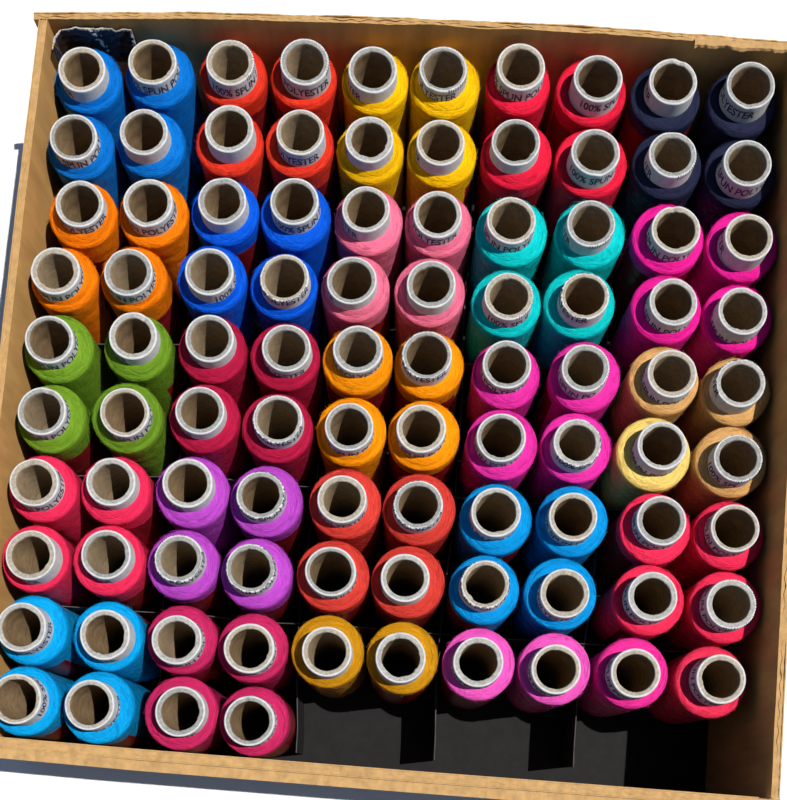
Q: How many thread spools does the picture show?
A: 94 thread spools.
